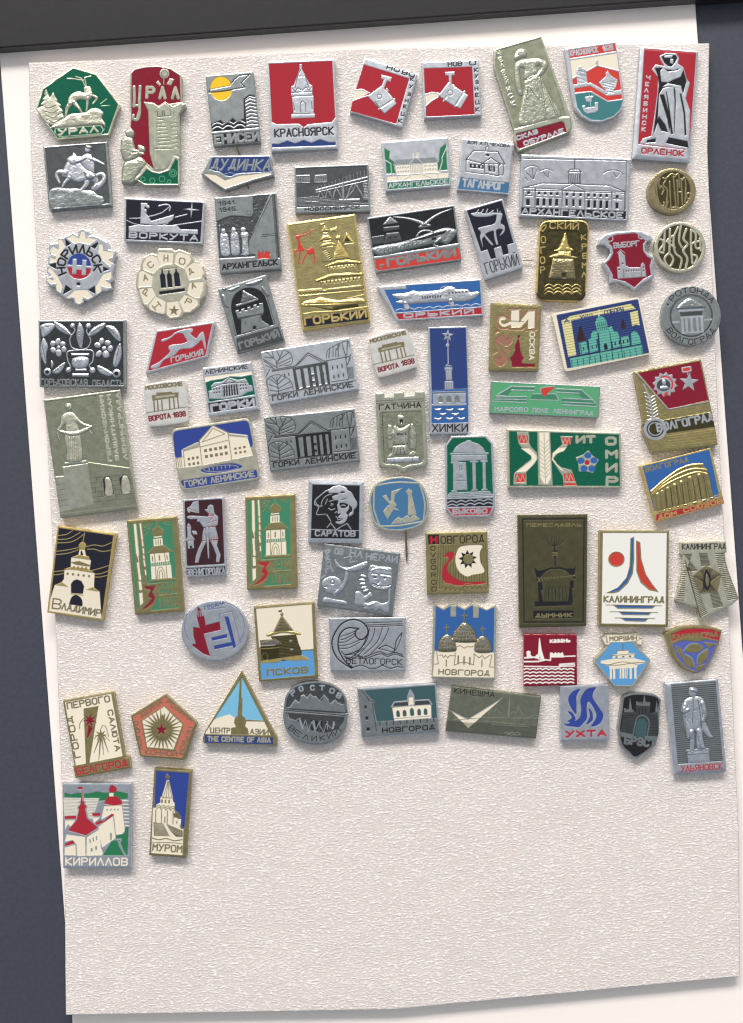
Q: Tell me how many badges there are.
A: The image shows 76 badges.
